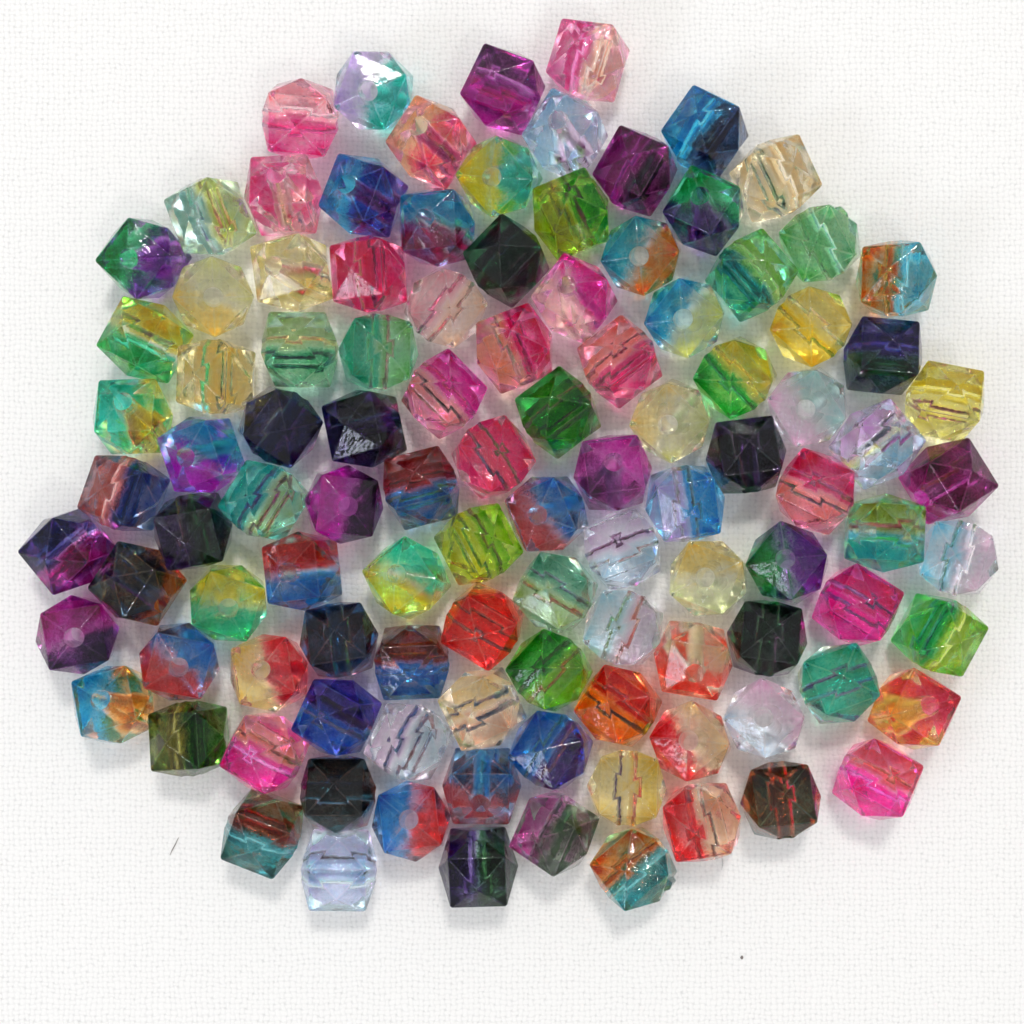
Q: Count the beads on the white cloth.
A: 107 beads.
